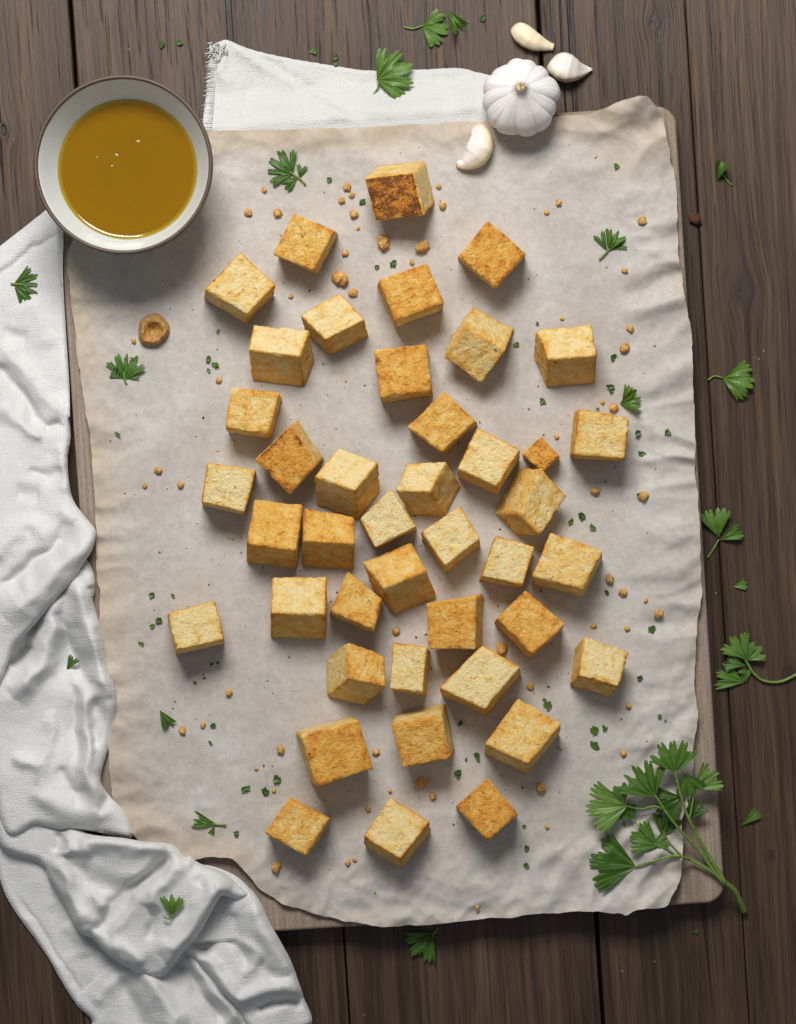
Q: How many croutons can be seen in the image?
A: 42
